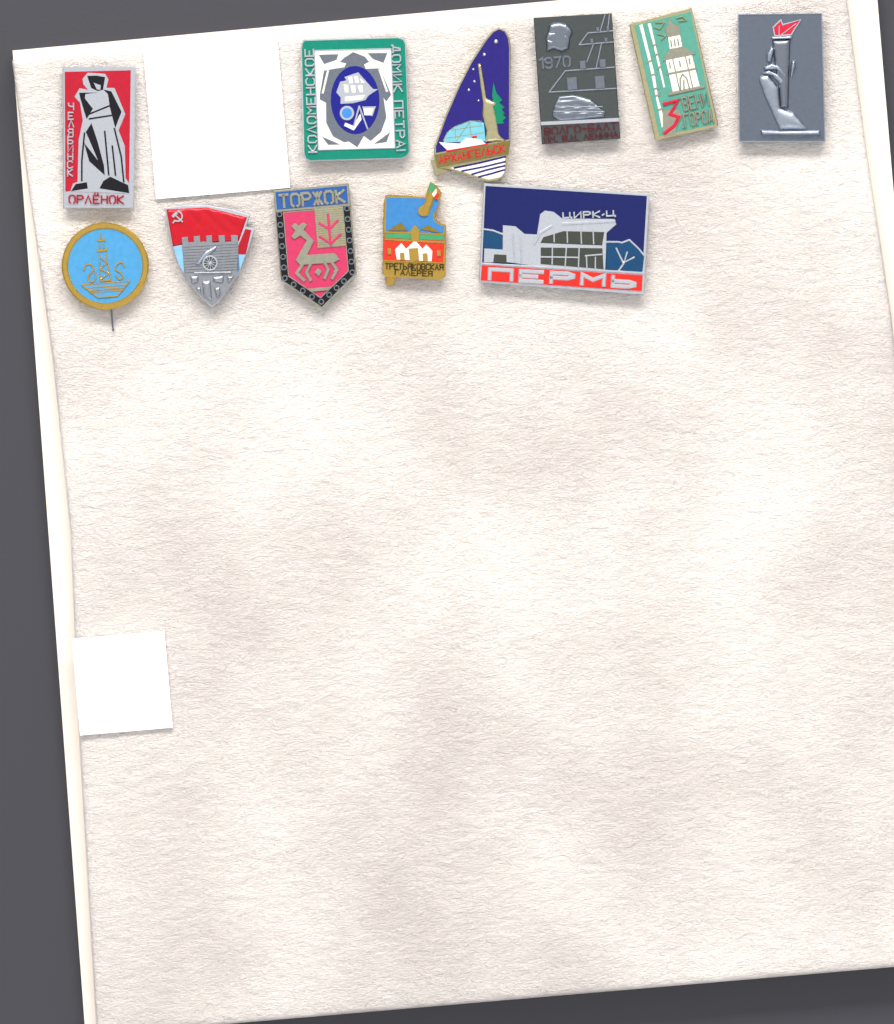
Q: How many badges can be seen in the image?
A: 11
